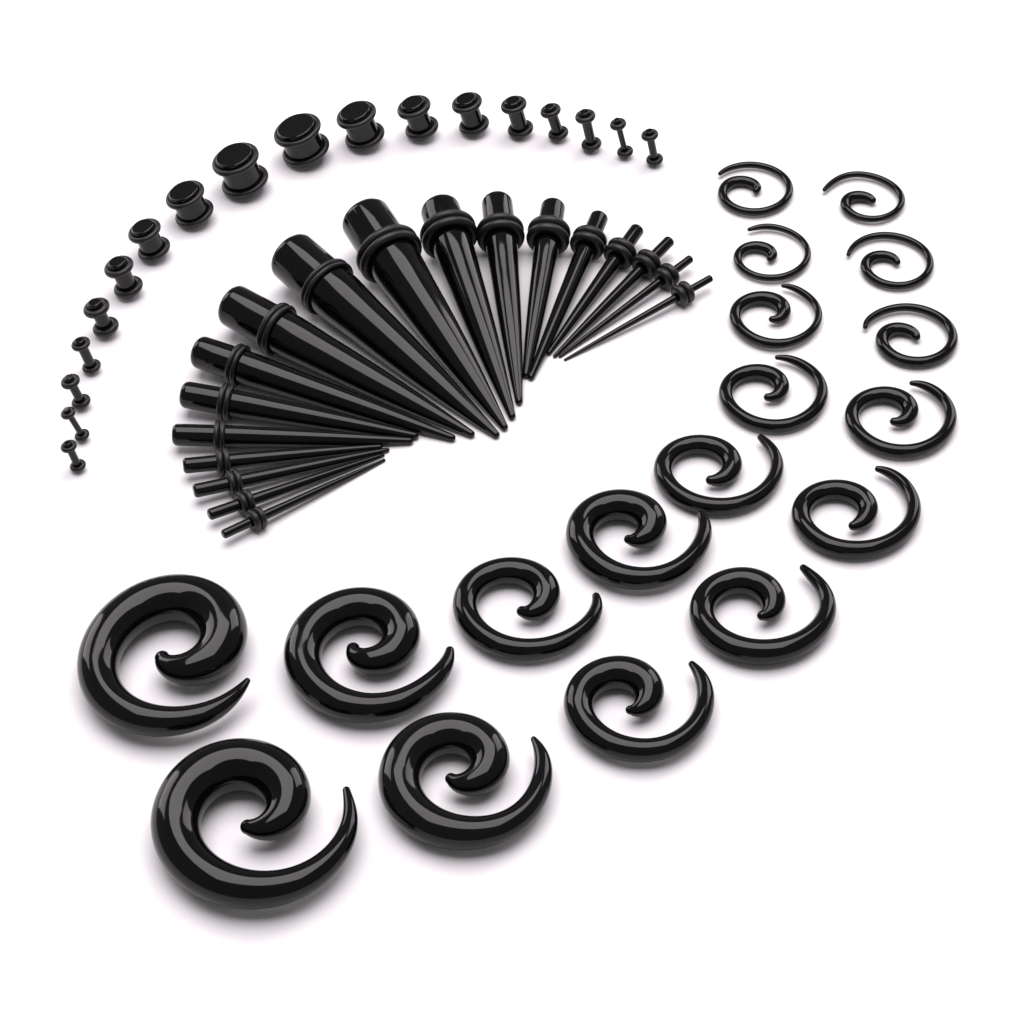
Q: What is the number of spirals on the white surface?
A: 18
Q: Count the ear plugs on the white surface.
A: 18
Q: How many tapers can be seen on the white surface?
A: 18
